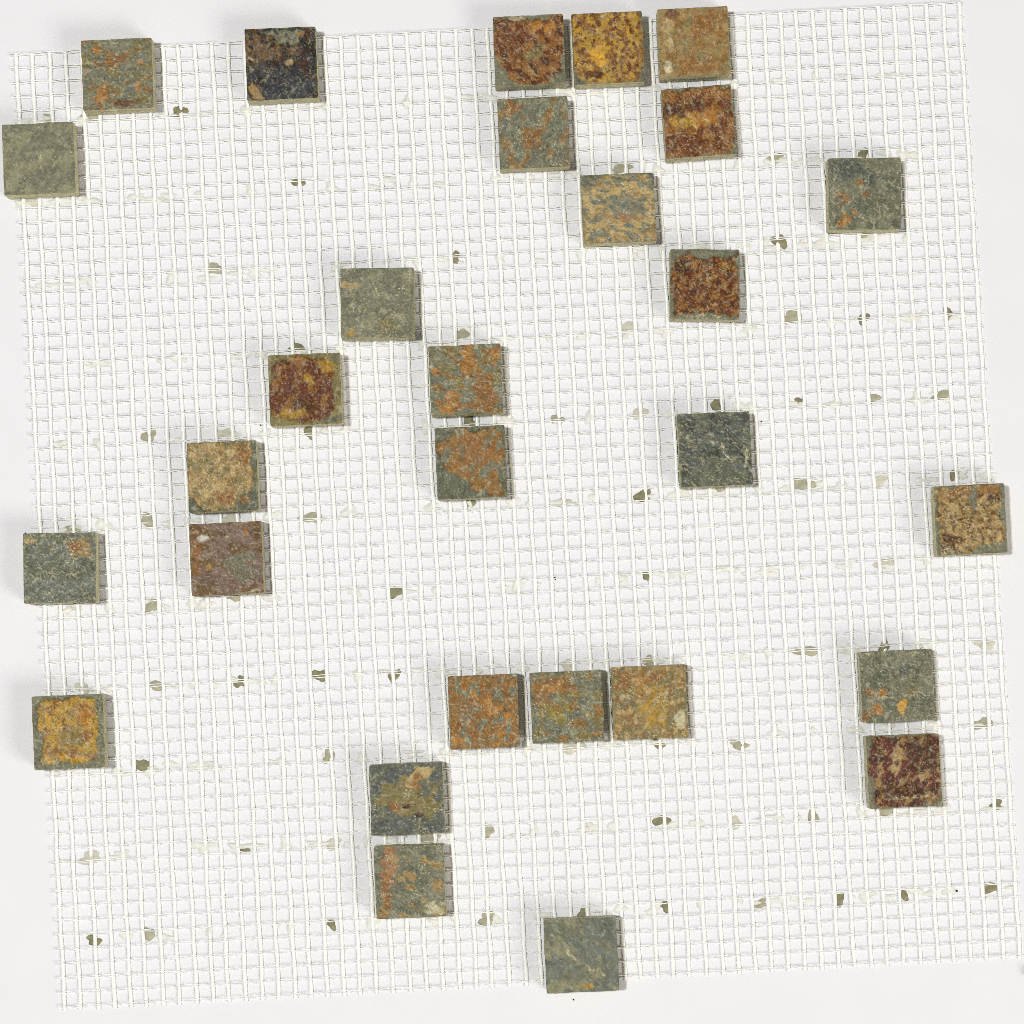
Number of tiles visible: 29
